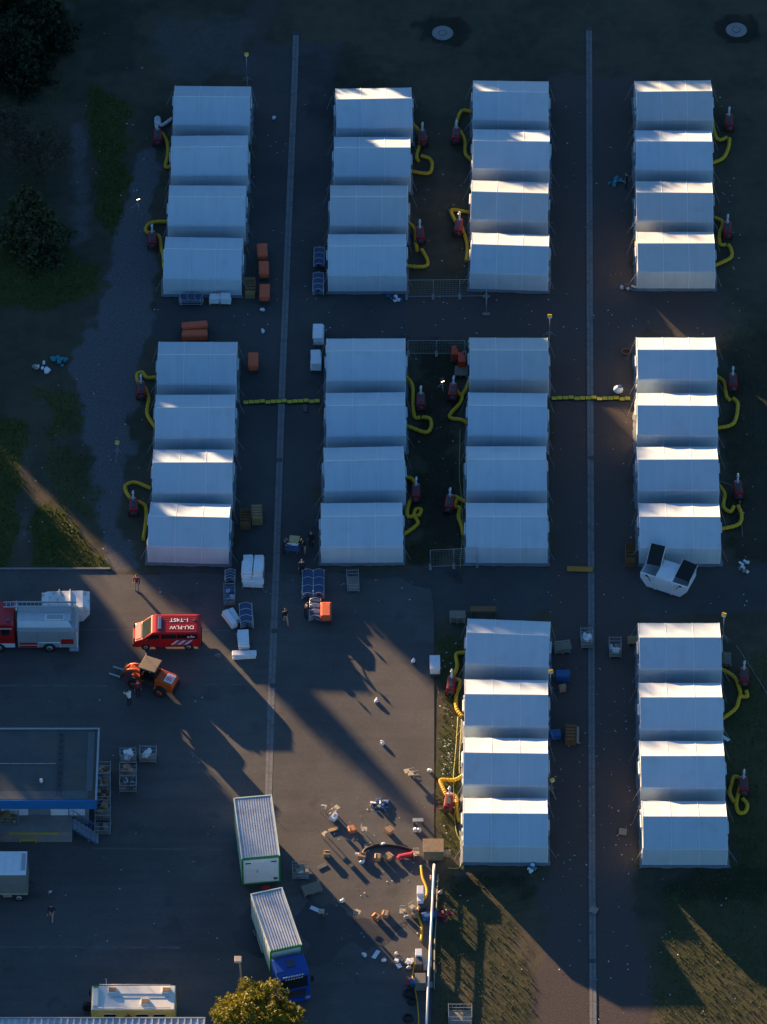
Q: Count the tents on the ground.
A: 40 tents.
